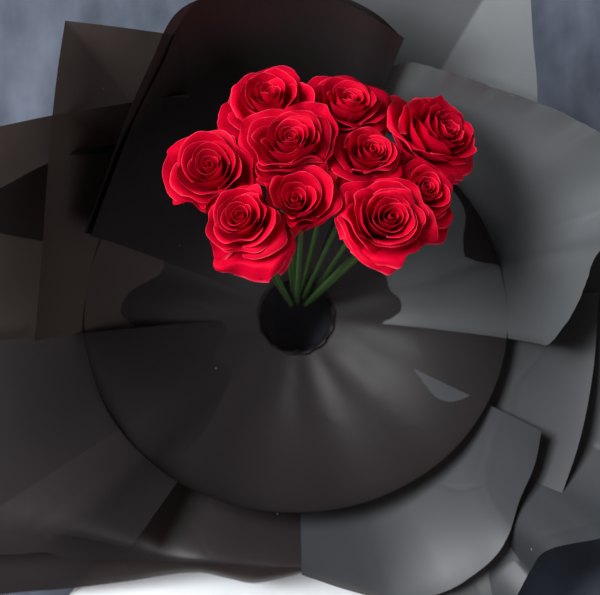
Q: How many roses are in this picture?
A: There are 10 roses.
